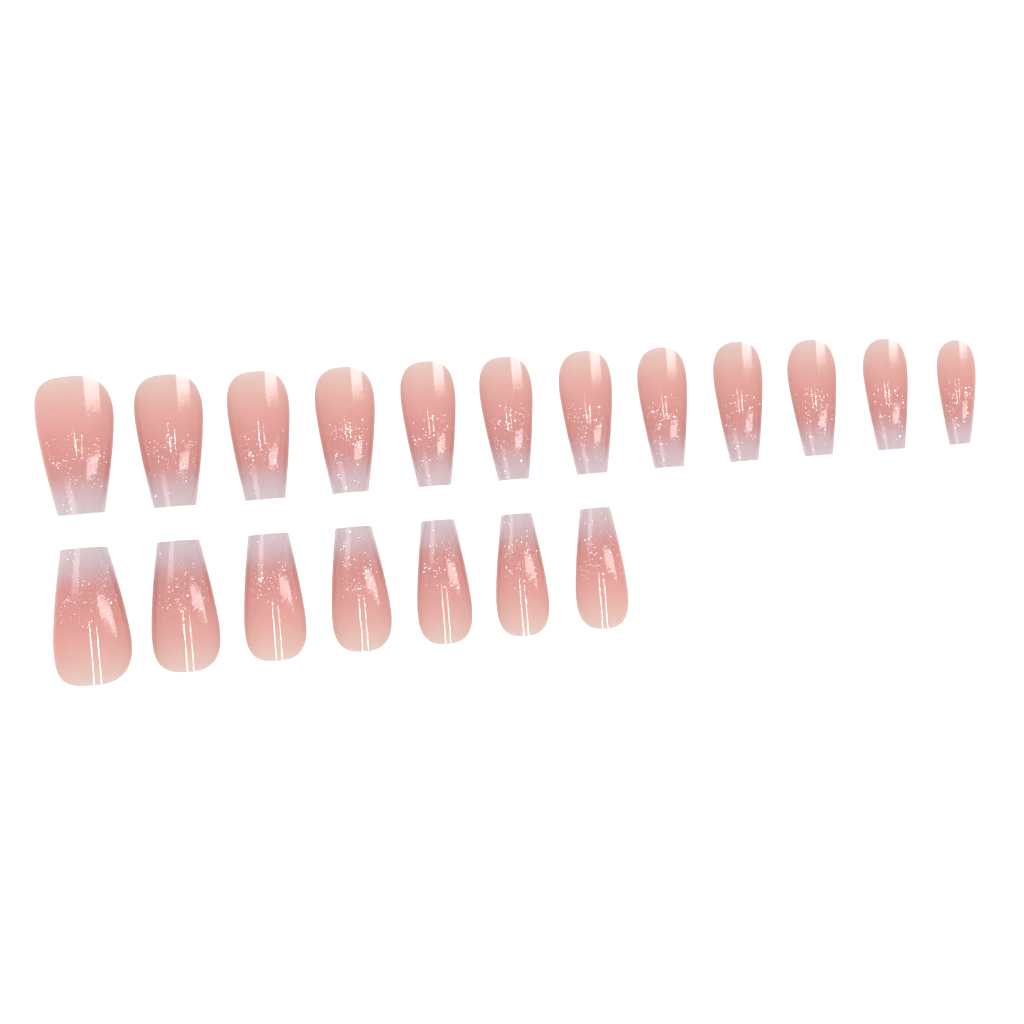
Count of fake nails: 19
